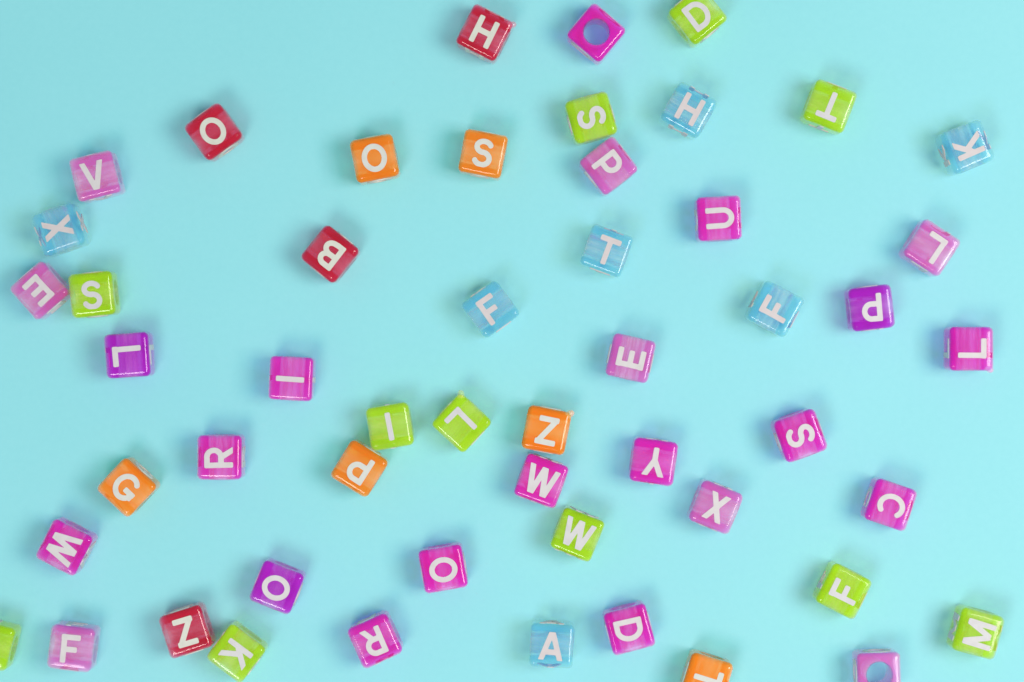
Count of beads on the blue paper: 52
